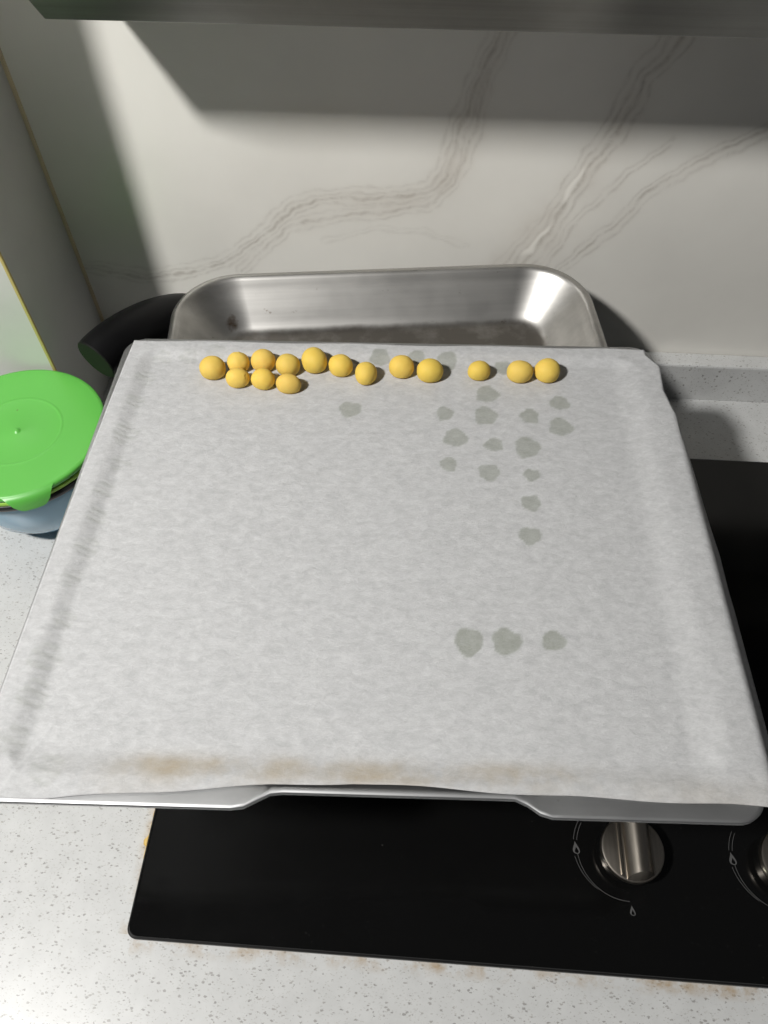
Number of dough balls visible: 15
